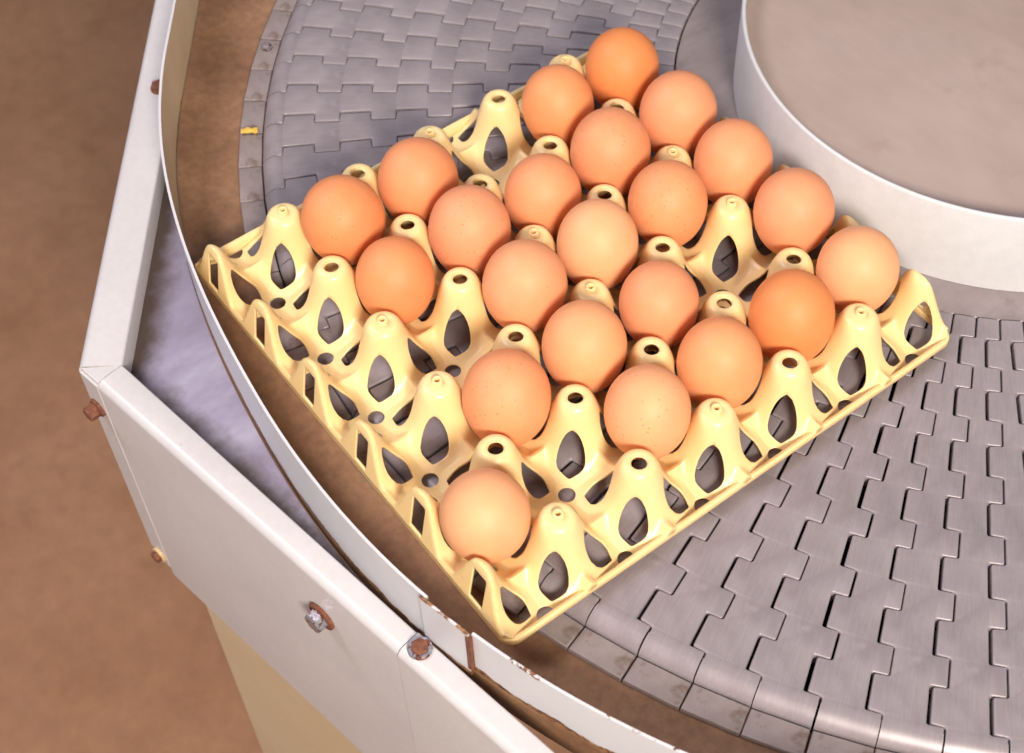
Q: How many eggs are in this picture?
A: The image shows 22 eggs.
